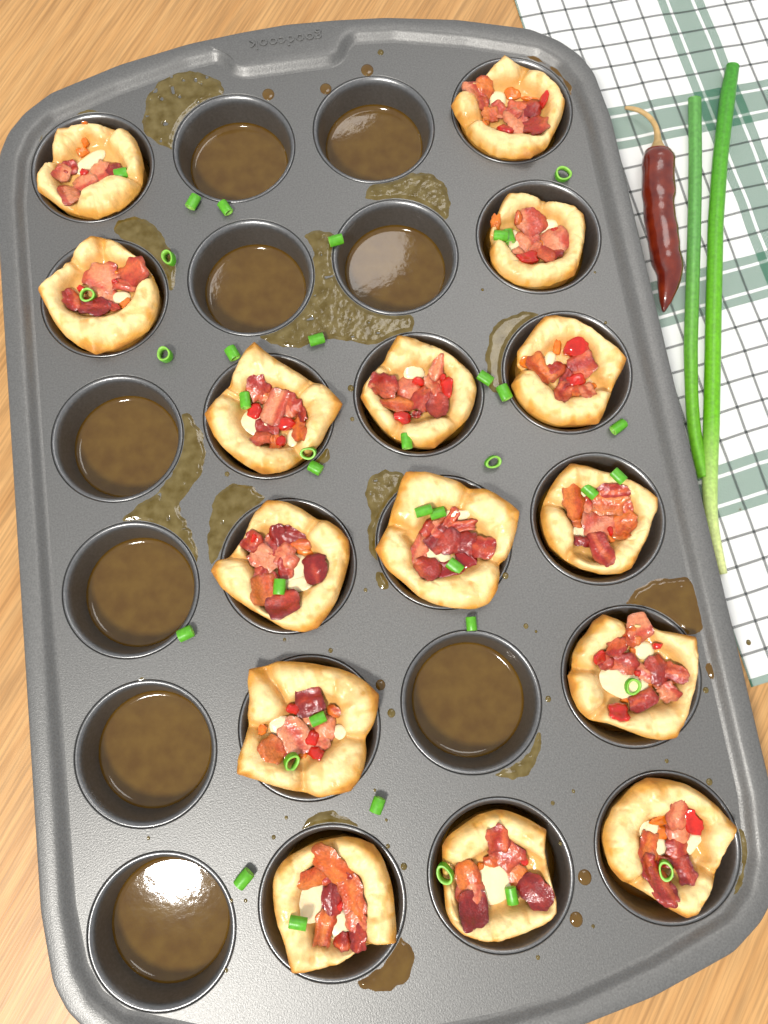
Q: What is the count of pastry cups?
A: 15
